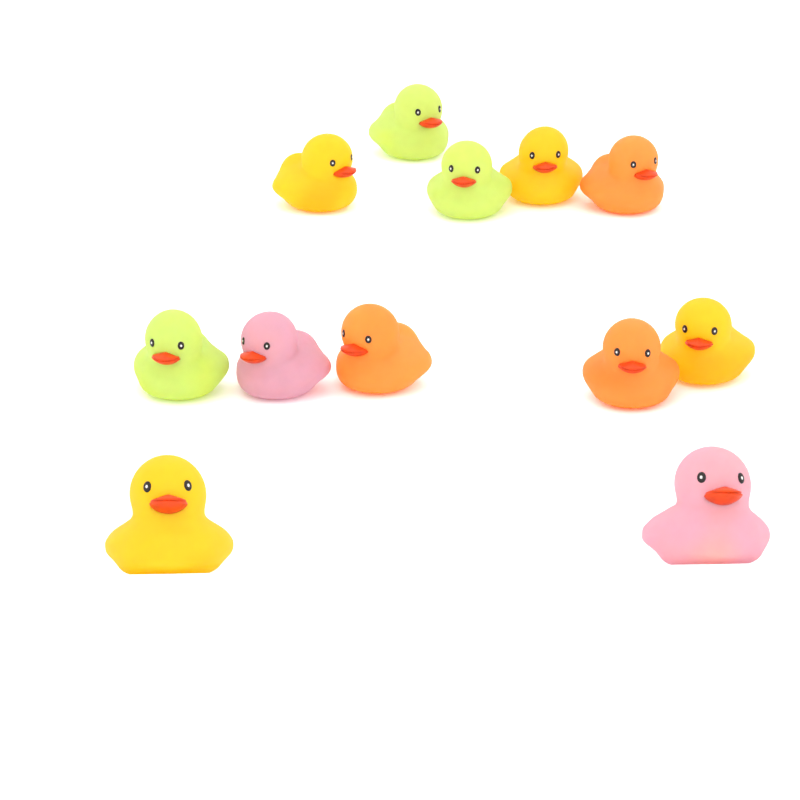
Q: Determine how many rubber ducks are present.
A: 12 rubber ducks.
